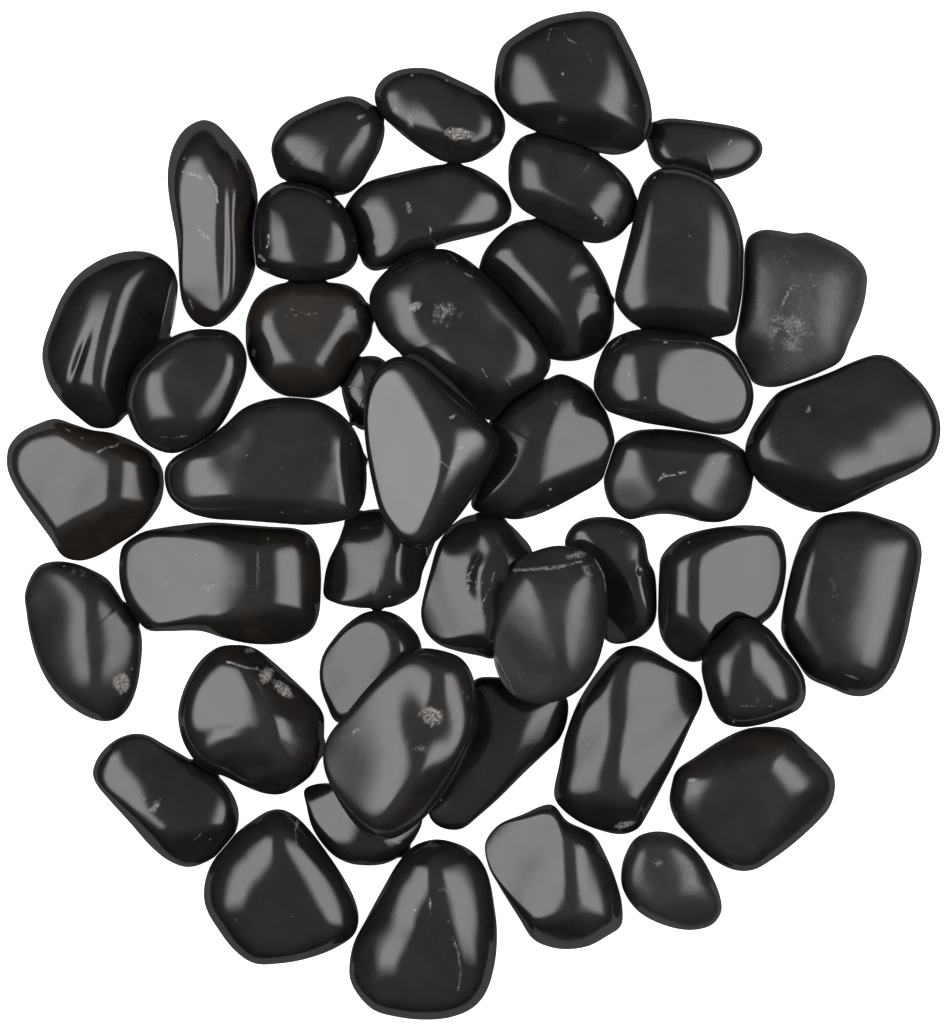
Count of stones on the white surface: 44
